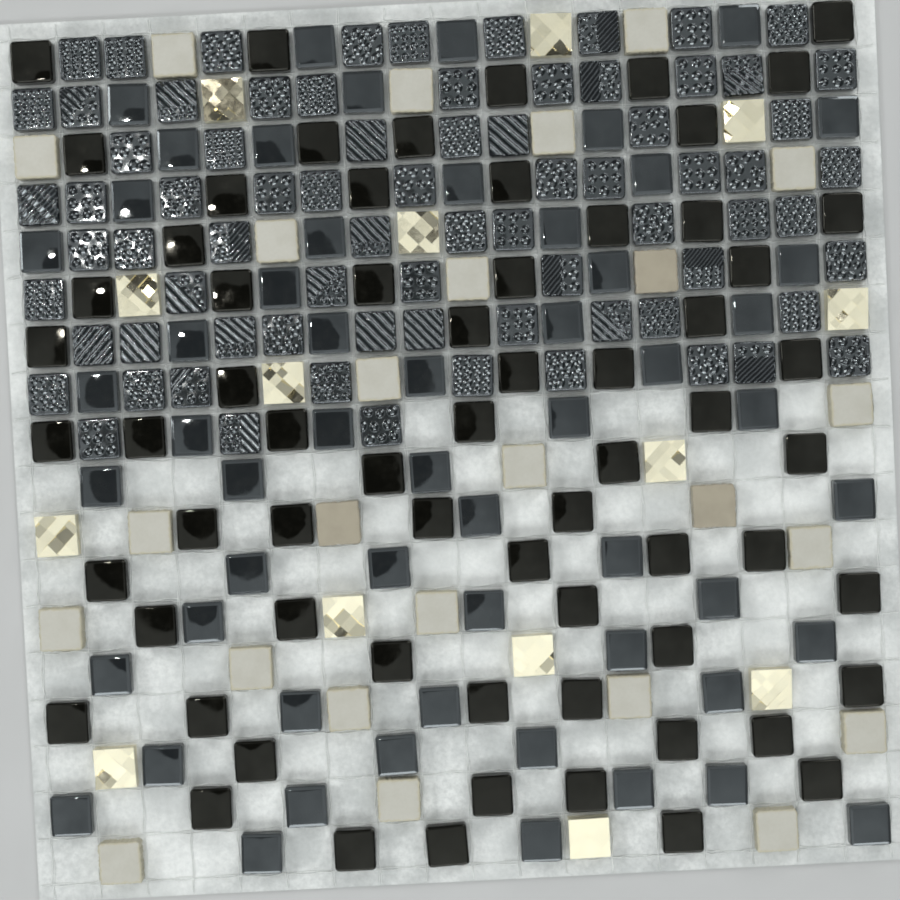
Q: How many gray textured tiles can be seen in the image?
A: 76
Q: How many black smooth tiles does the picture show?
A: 66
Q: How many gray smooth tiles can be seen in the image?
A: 56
